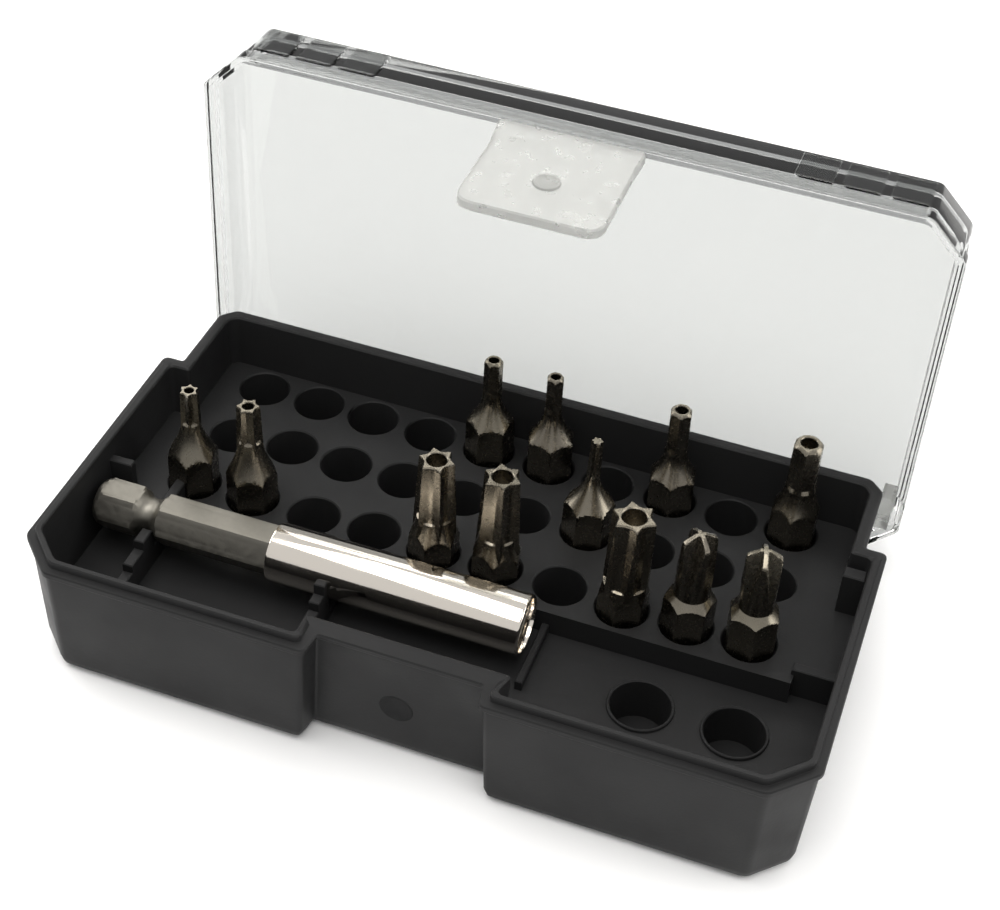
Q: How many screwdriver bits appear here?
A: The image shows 12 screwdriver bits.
